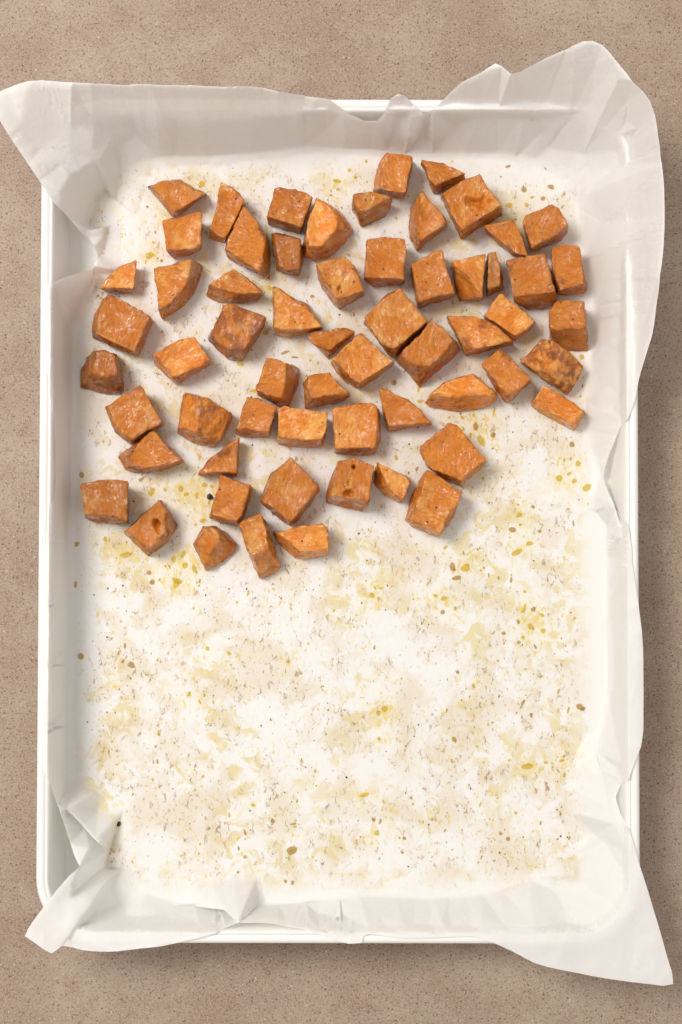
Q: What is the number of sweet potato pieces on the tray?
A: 61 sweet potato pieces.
